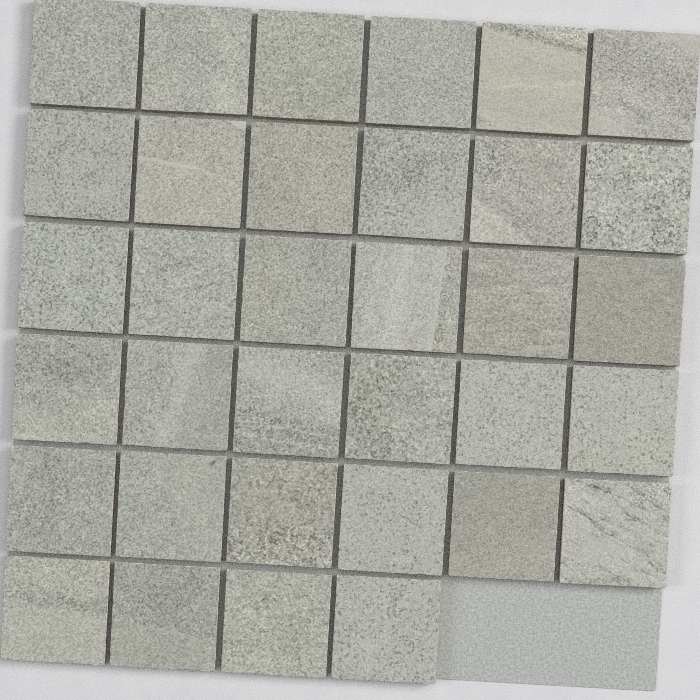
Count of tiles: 34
